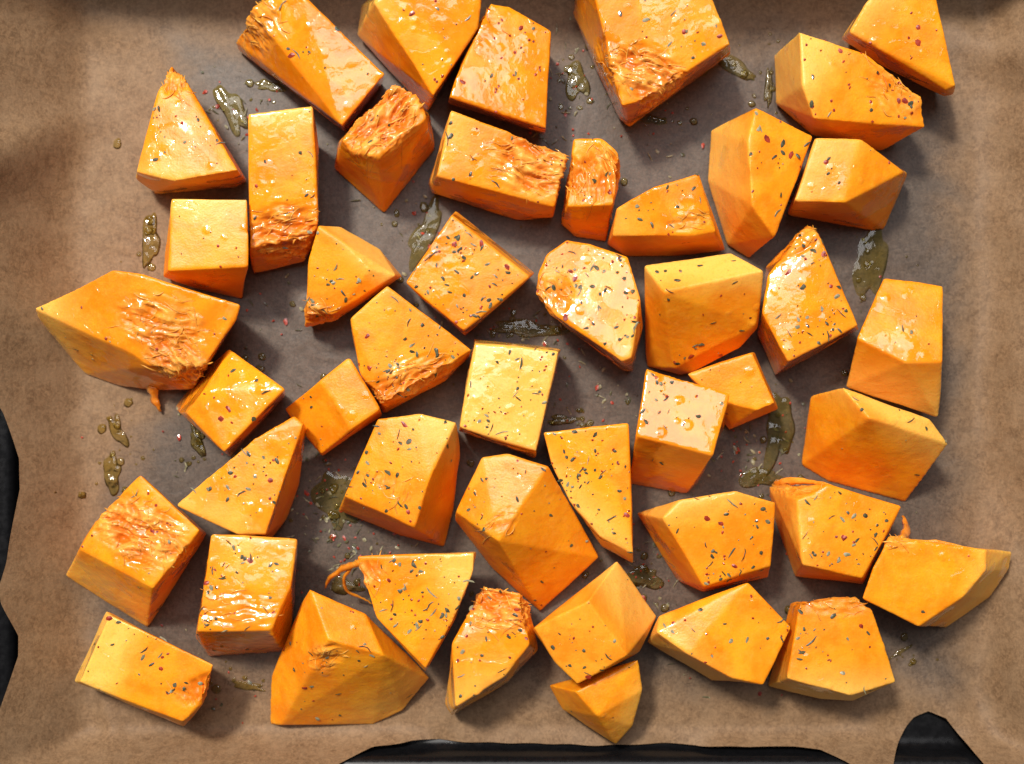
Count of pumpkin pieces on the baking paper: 46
